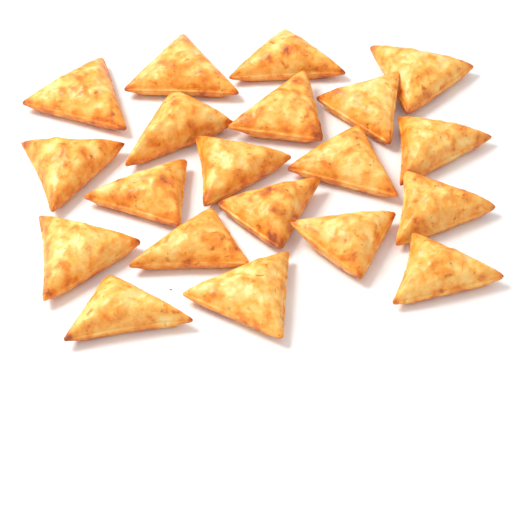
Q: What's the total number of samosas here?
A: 20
